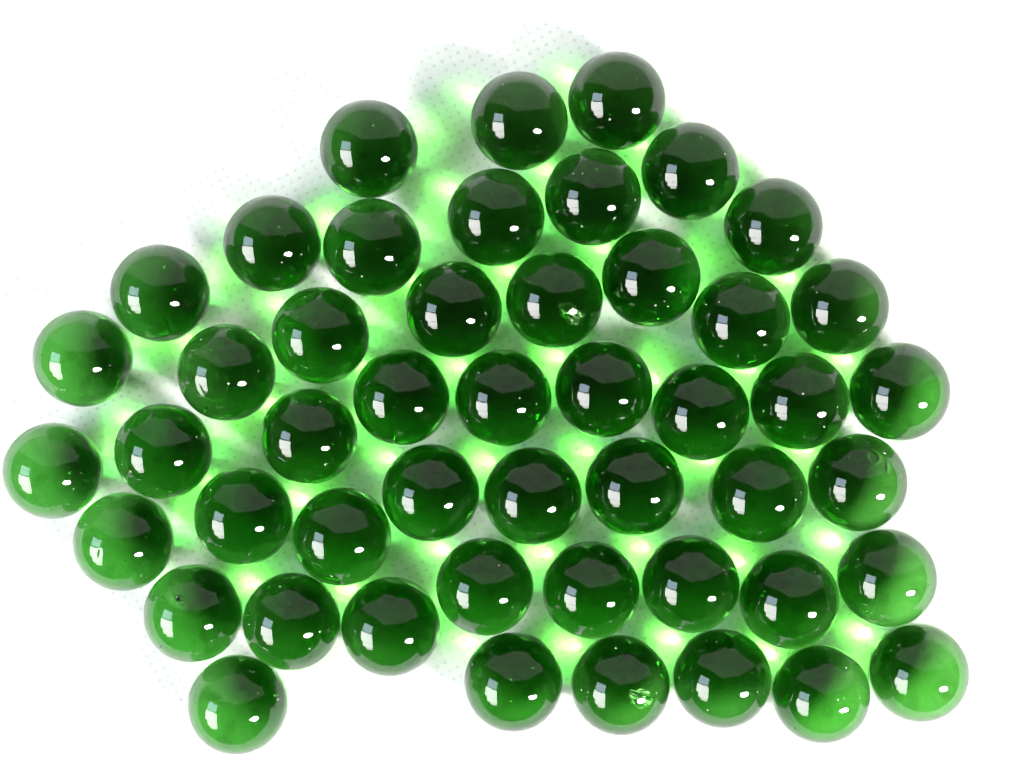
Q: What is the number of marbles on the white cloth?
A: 49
